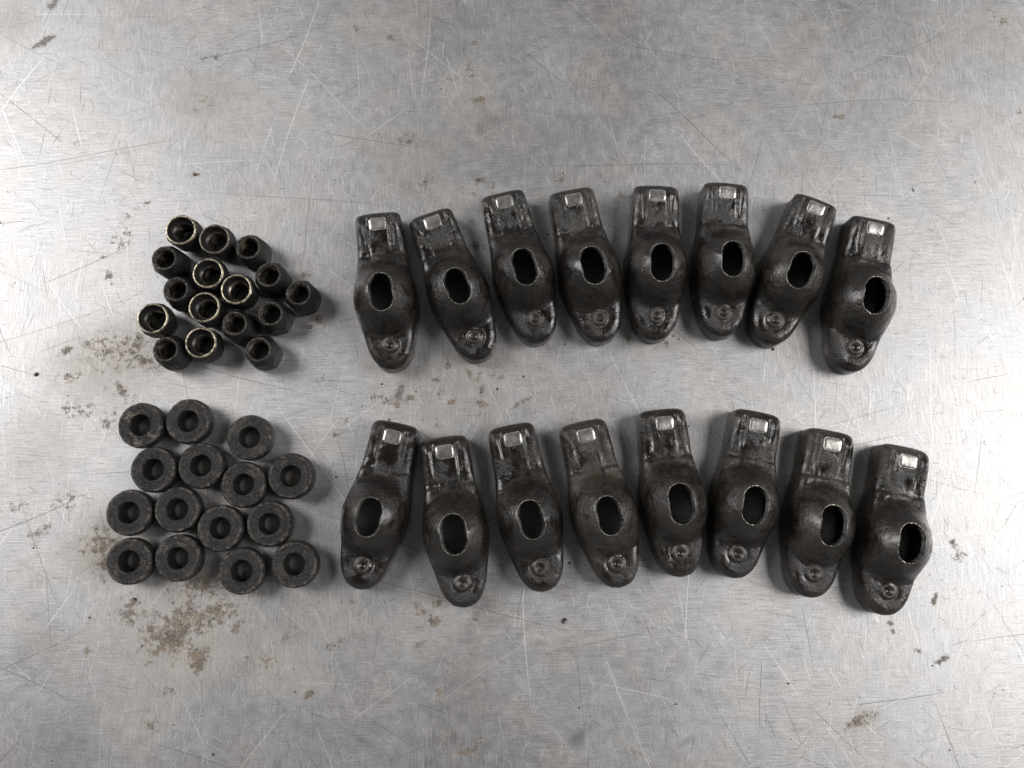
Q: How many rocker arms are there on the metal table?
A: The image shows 16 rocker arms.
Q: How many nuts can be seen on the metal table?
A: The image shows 16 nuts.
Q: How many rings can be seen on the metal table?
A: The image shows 15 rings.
